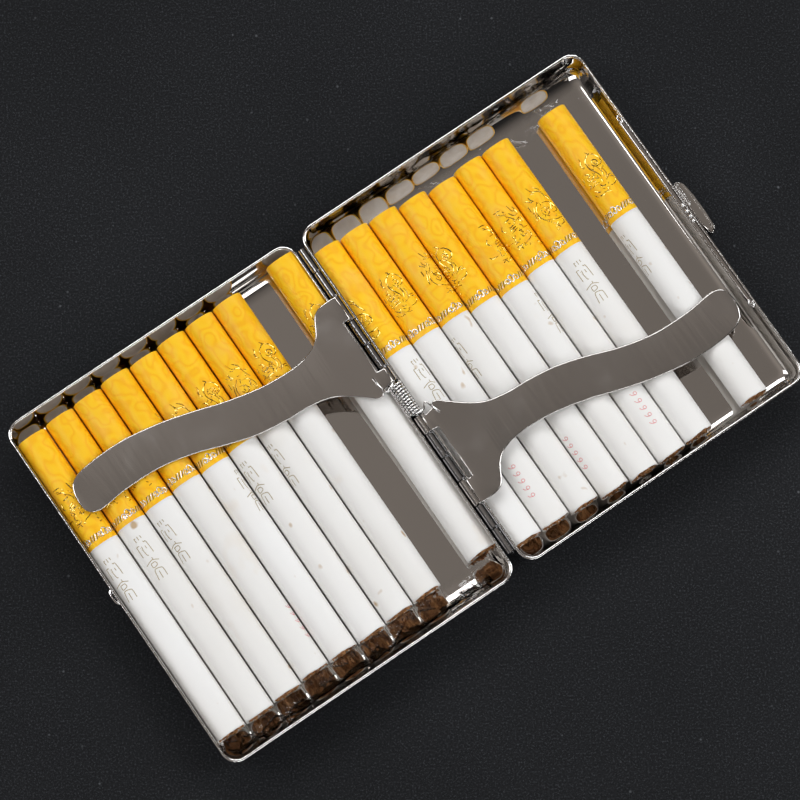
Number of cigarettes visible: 17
